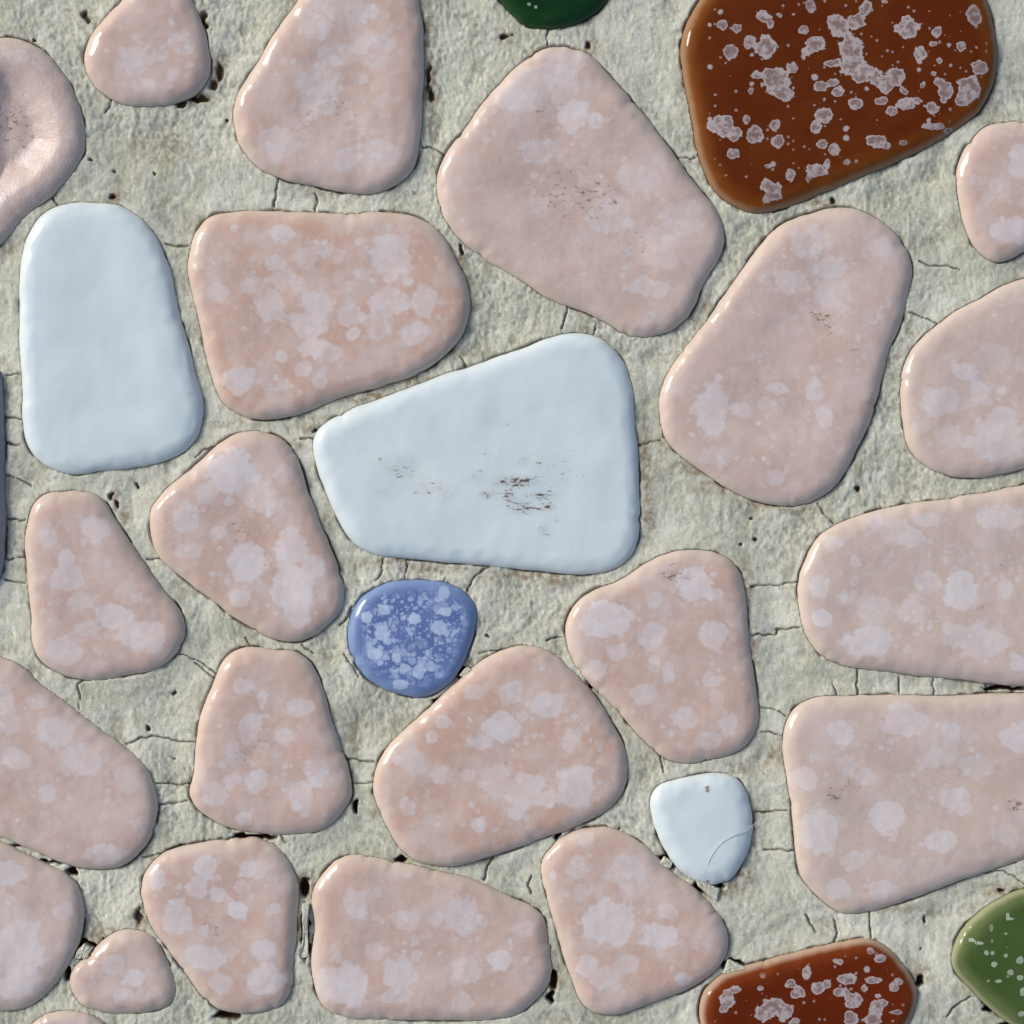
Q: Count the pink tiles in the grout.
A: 22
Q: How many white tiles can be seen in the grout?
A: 3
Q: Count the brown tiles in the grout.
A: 2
